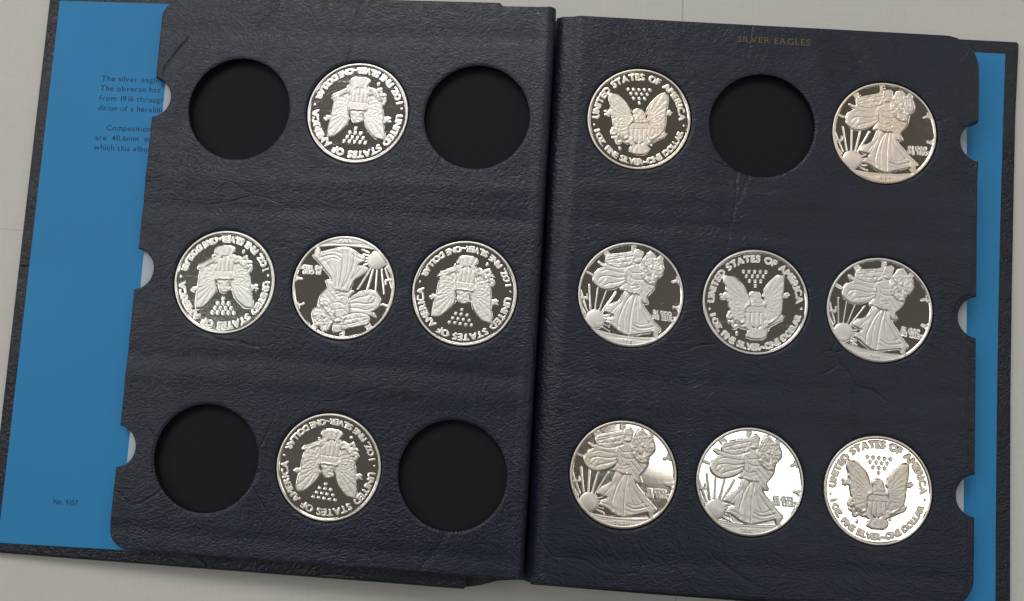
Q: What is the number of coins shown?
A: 13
